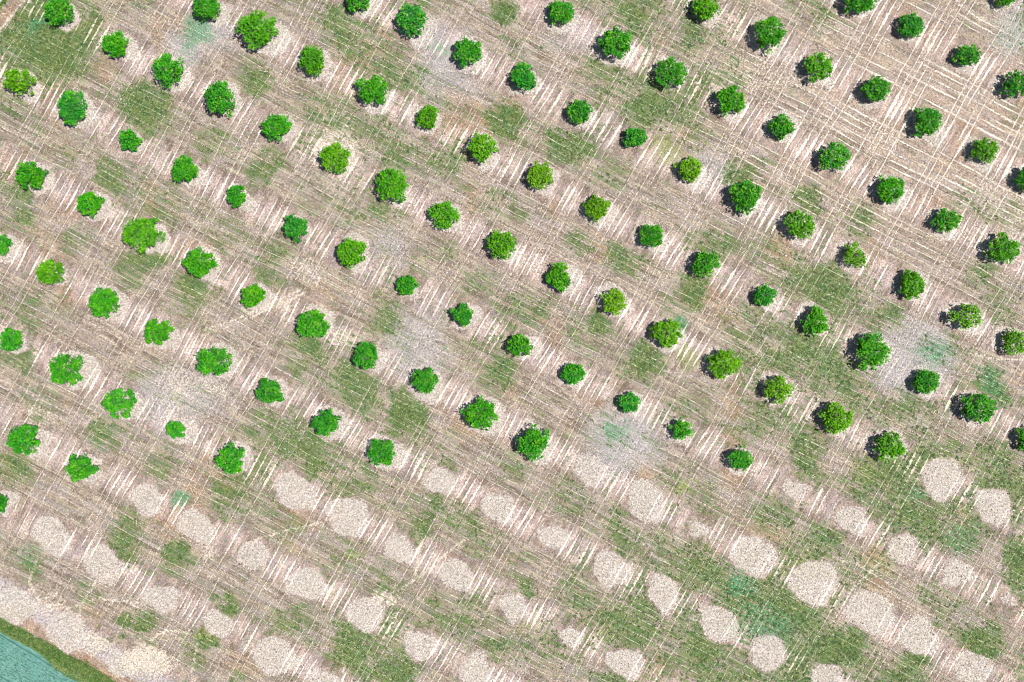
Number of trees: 106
